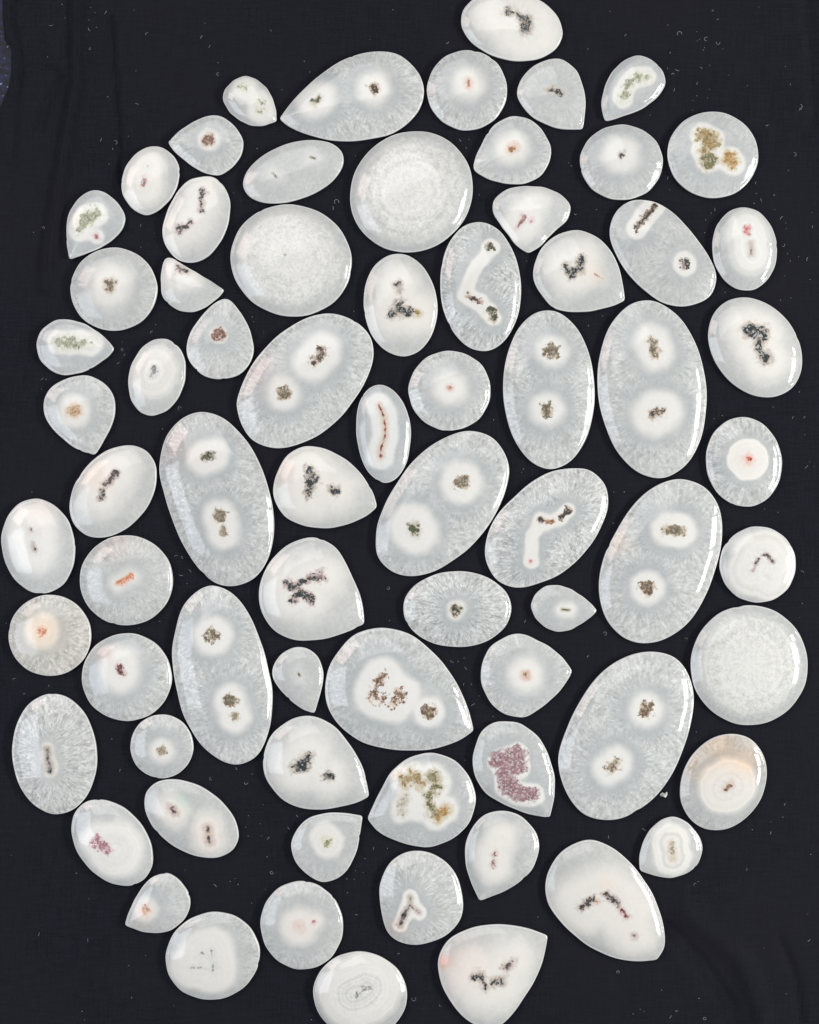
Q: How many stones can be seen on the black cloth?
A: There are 73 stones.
